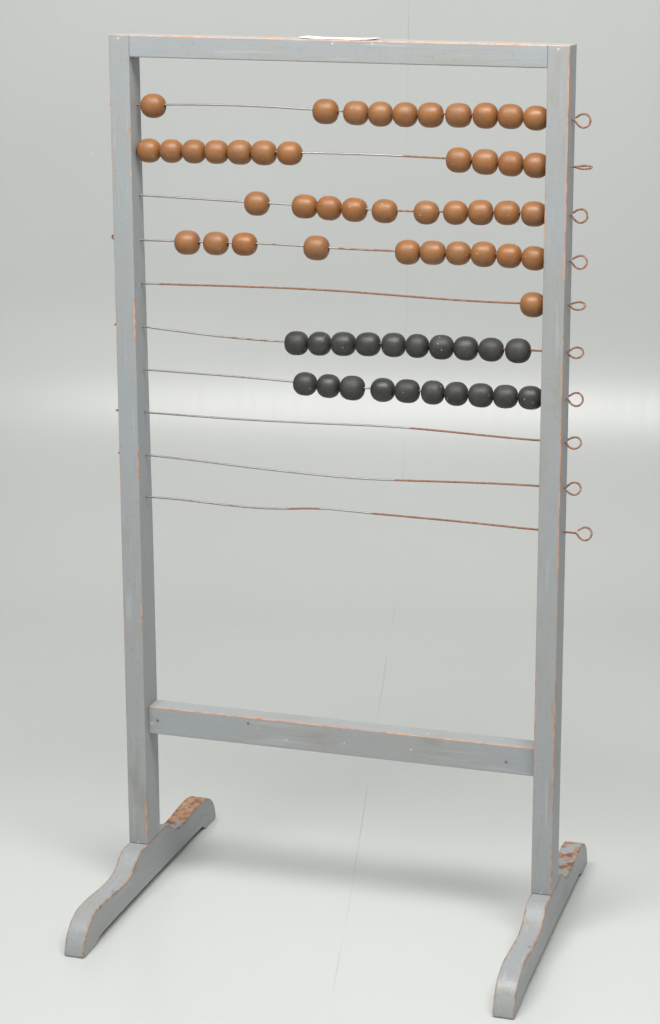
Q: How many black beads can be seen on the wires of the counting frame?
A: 20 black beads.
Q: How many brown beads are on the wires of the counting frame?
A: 42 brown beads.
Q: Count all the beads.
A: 62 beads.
